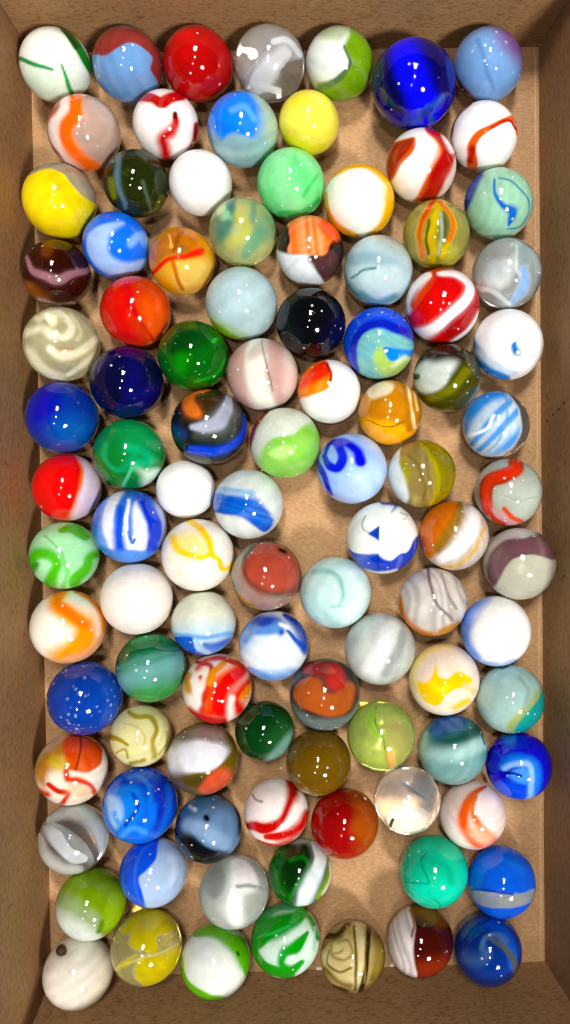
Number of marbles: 100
